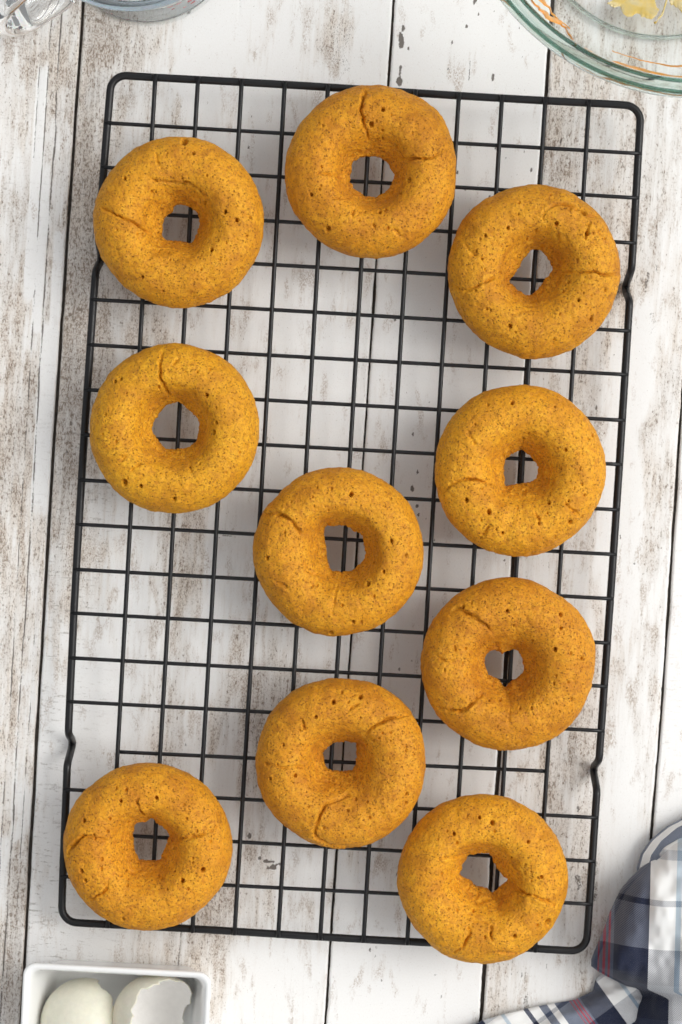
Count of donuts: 10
